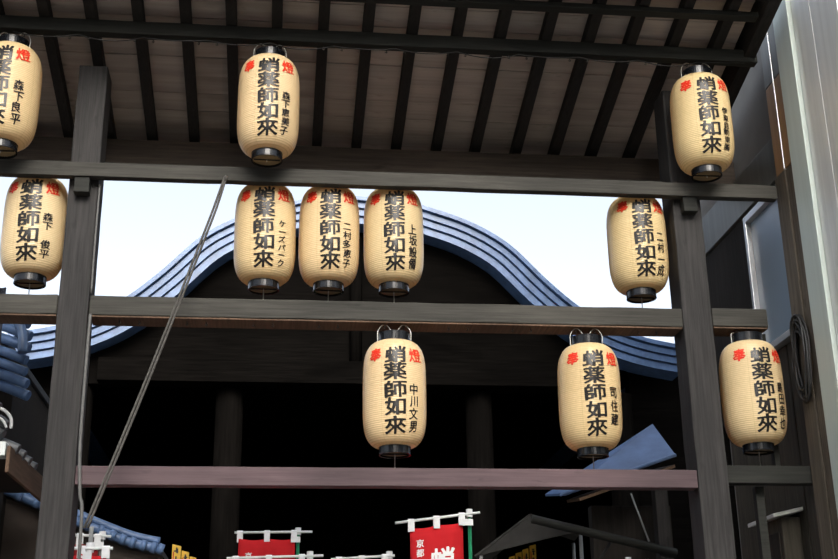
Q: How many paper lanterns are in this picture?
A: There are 11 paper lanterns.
